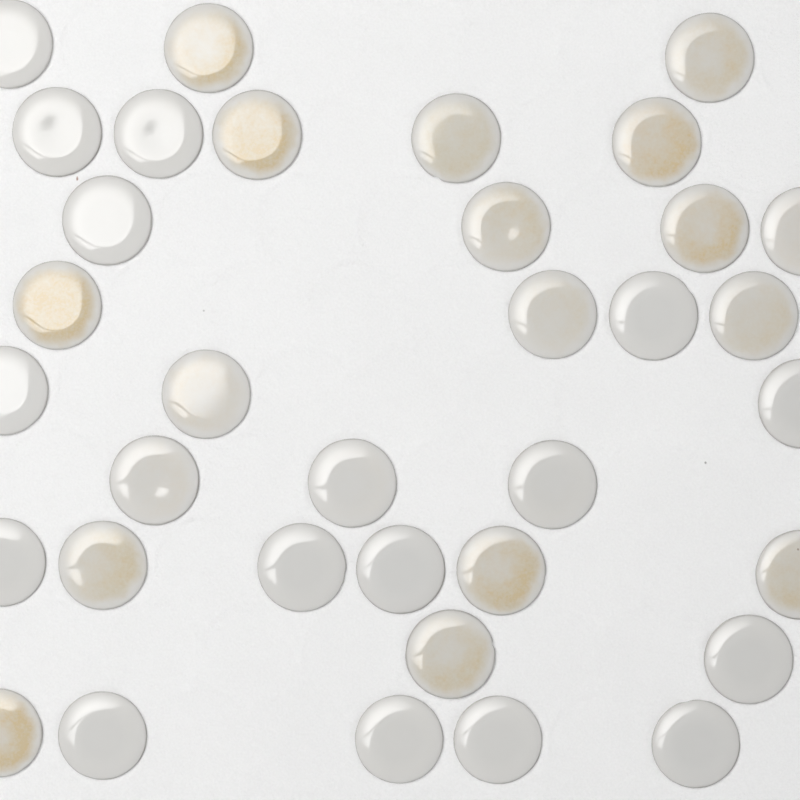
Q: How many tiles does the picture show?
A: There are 35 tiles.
